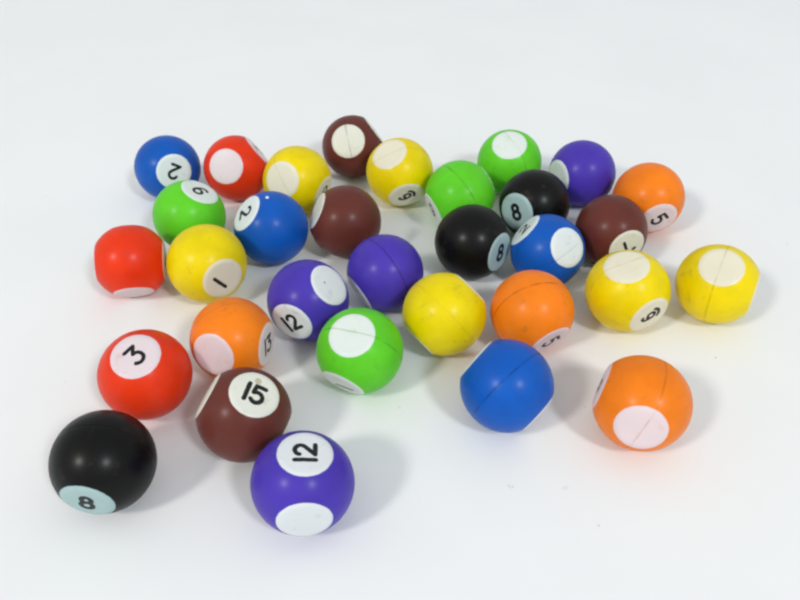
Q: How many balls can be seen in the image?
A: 32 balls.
